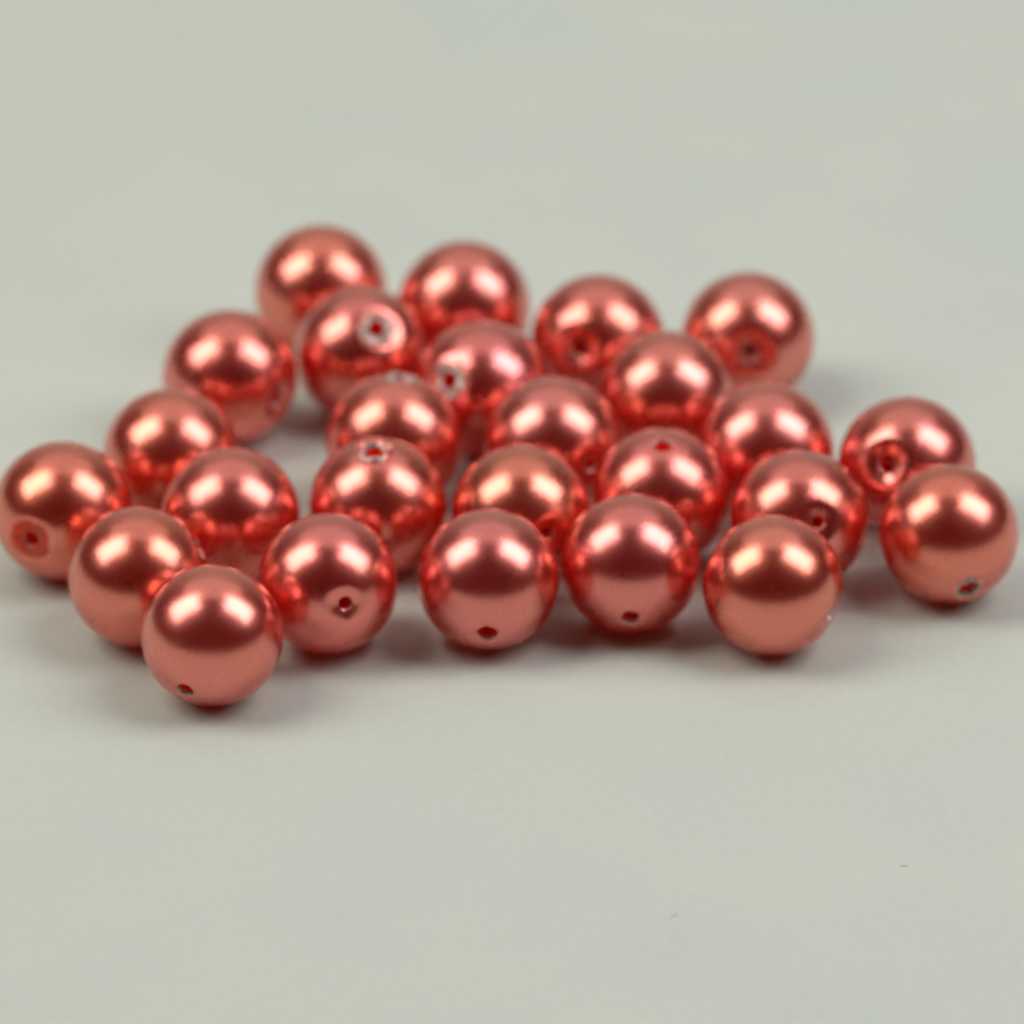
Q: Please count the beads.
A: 26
